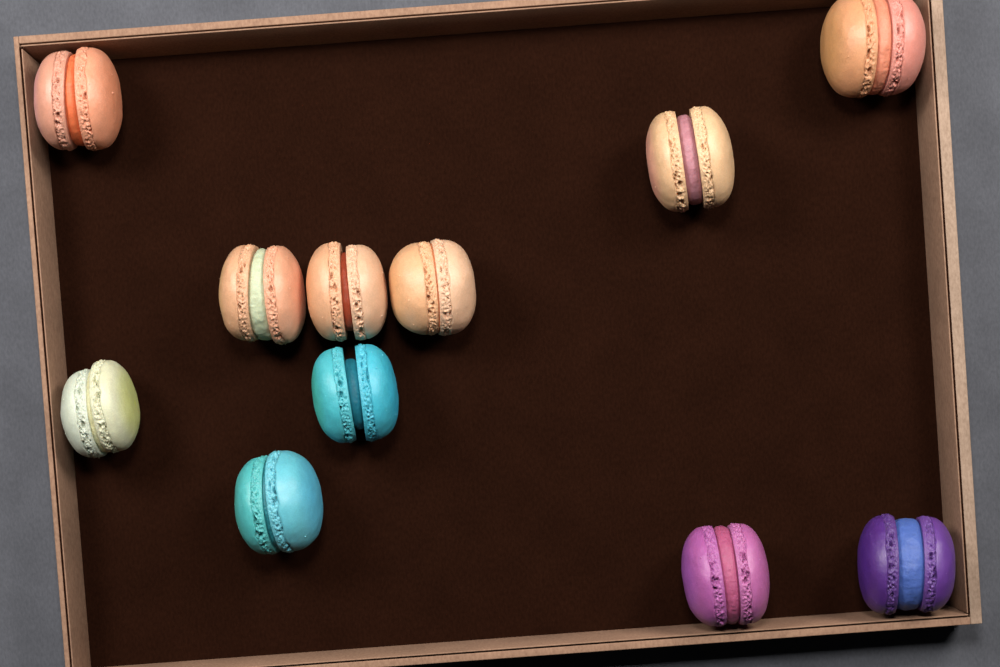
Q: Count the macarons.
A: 11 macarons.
